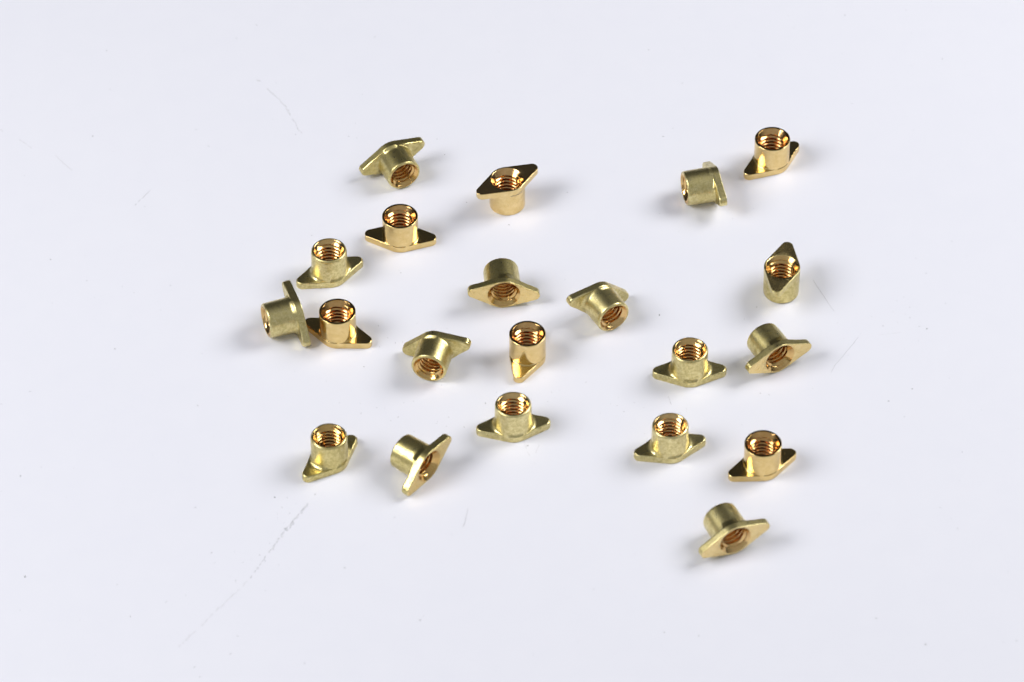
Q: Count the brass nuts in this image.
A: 21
